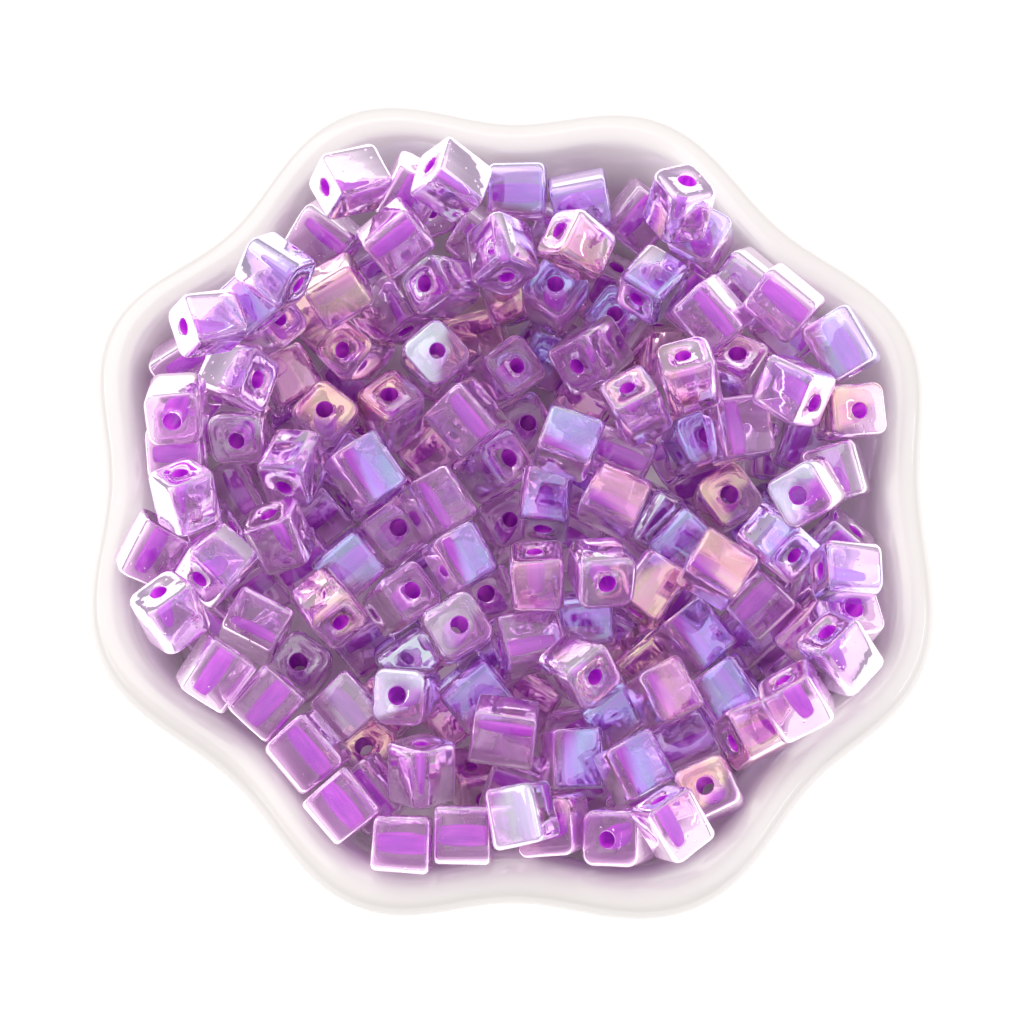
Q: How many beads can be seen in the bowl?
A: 170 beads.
